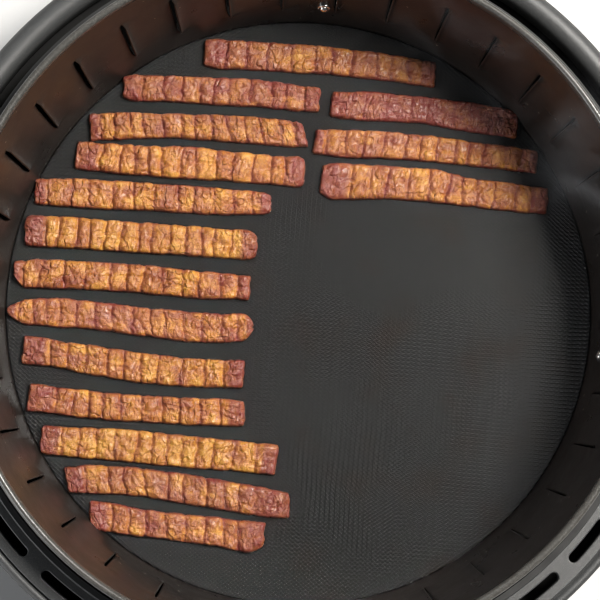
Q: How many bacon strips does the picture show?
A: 16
